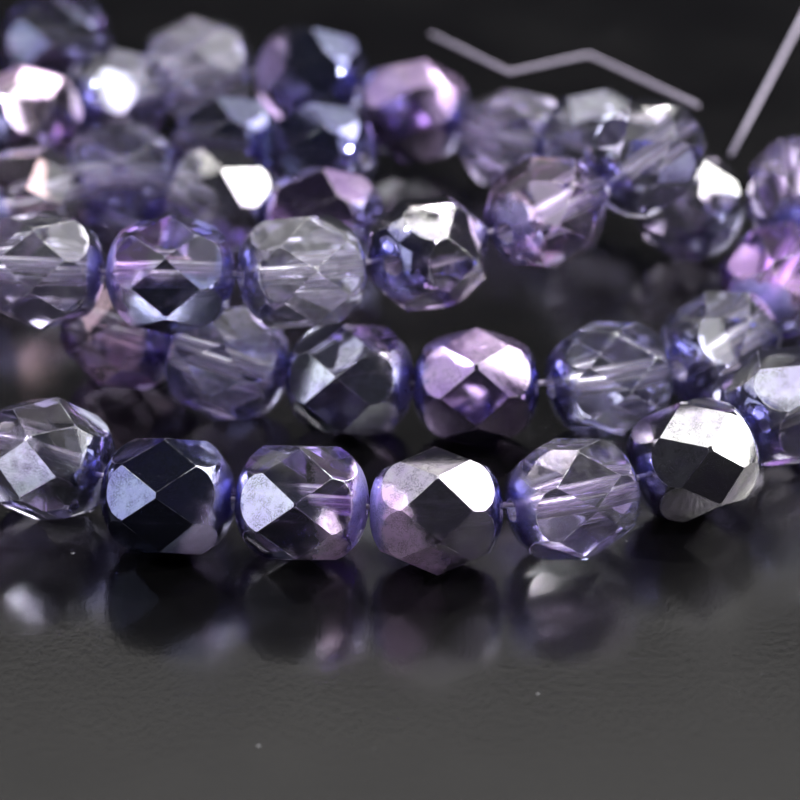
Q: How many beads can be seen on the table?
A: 36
